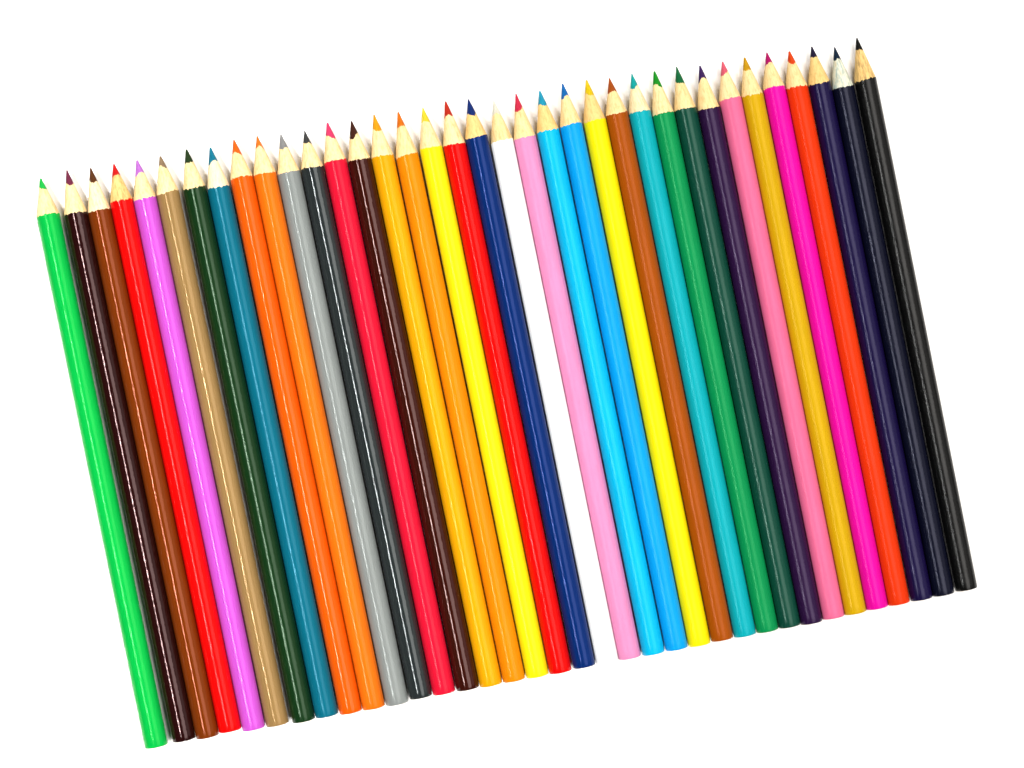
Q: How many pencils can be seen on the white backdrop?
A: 36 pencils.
